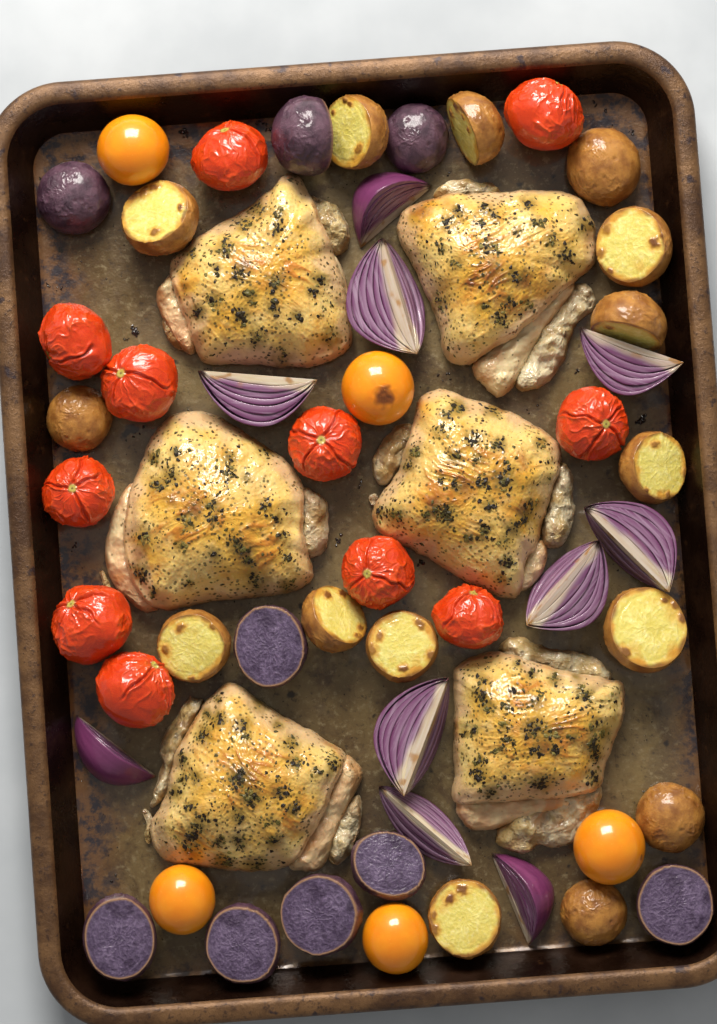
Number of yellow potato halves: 15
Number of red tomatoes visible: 11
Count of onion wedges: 10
